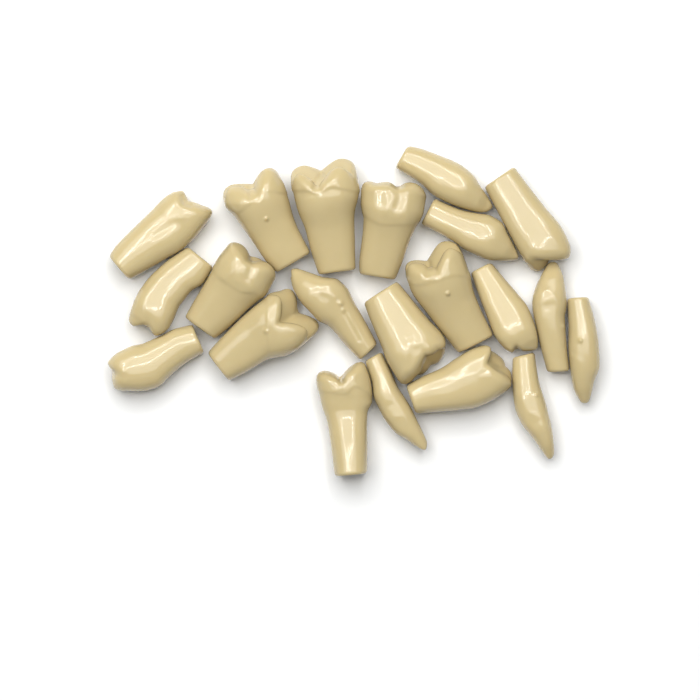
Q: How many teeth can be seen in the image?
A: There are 21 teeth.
